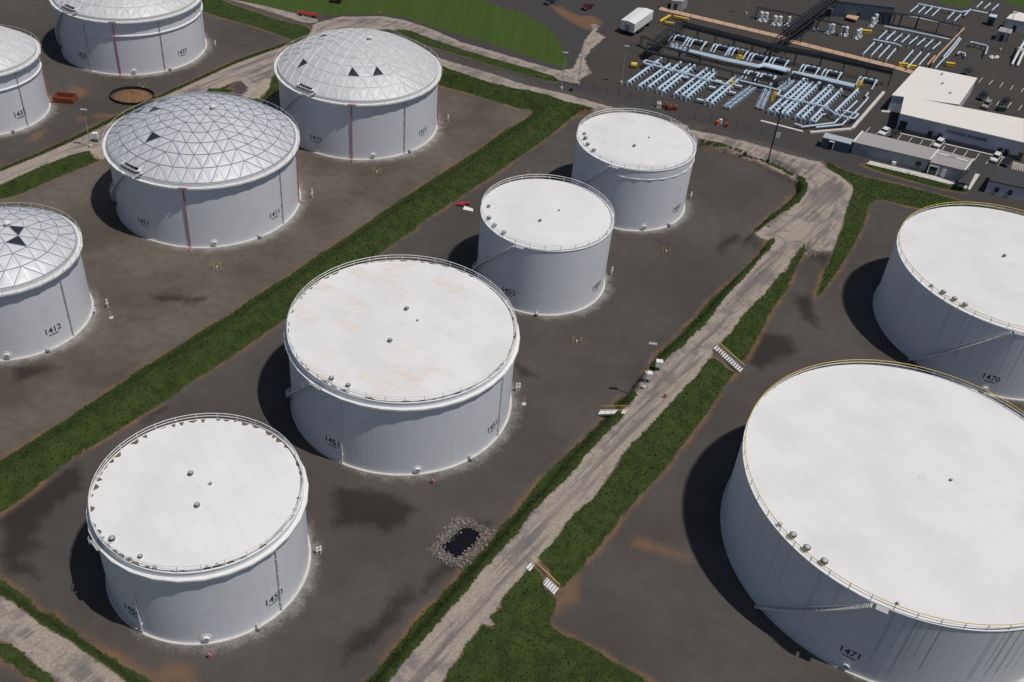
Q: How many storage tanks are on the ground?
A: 11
